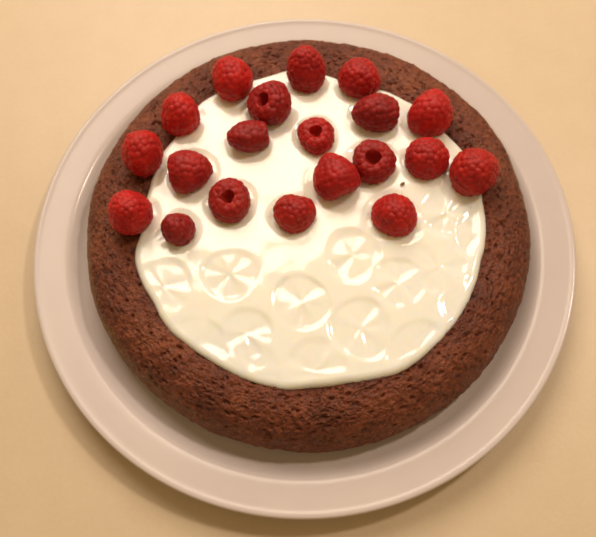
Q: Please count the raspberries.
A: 20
